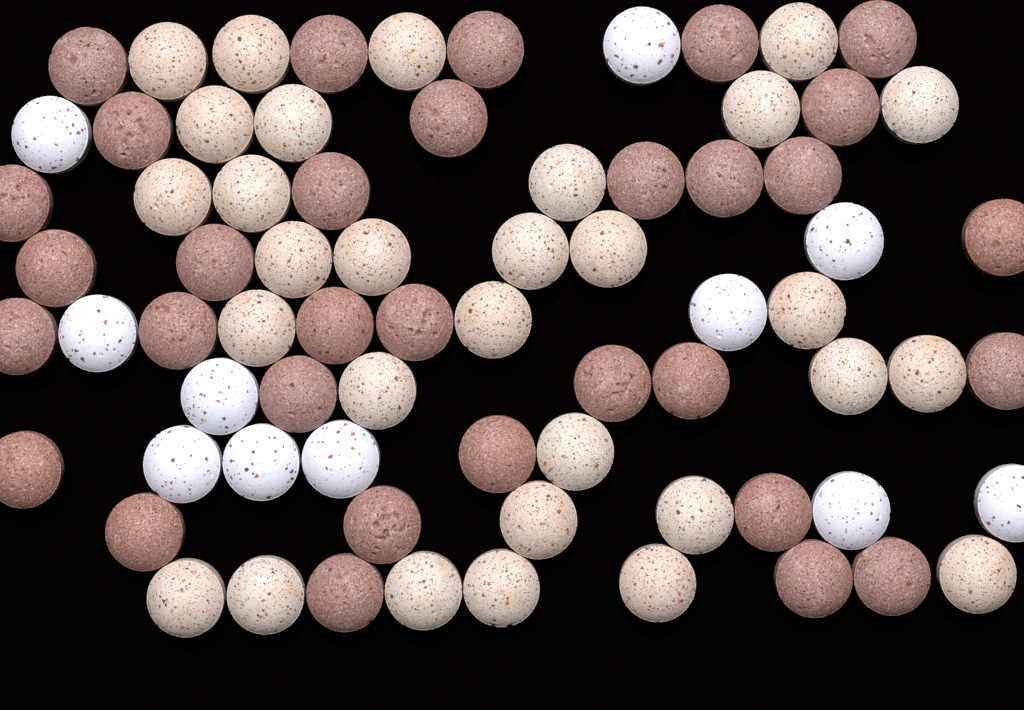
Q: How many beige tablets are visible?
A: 30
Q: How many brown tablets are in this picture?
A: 32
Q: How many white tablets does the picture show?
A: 11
